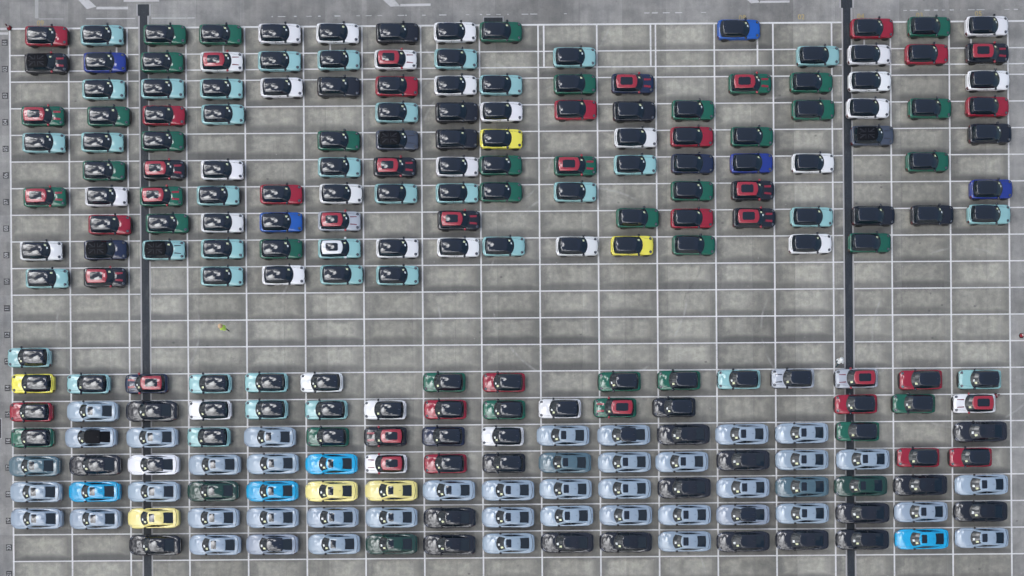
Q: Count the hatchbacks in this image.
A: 166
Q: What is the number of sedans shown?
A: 72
